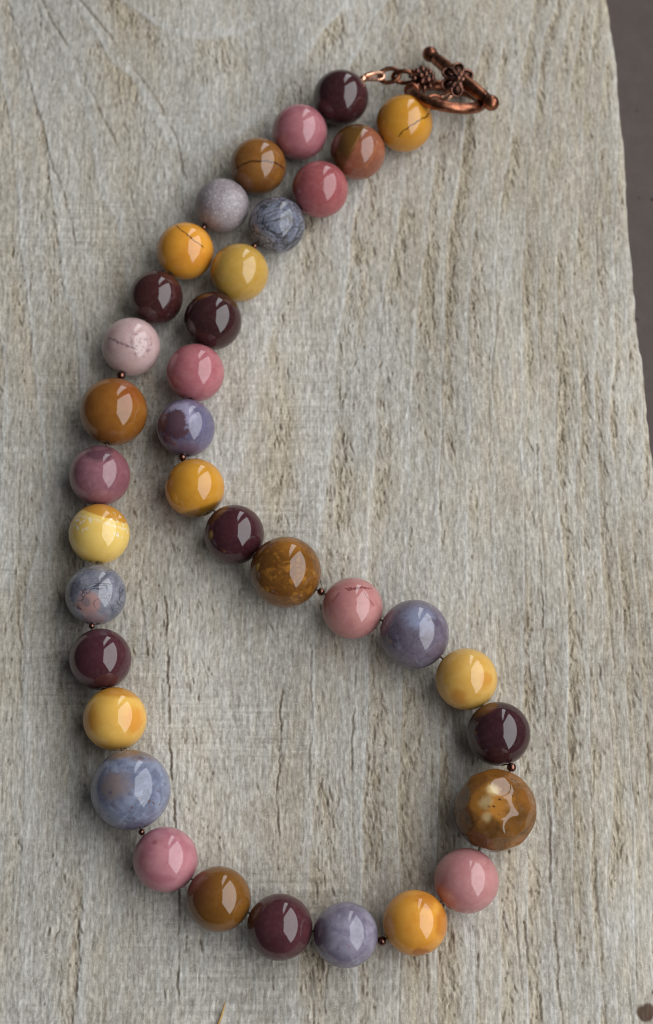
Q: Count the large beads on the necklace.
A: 36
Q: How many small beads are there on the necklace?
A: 9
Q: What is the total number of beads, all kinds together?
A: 45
